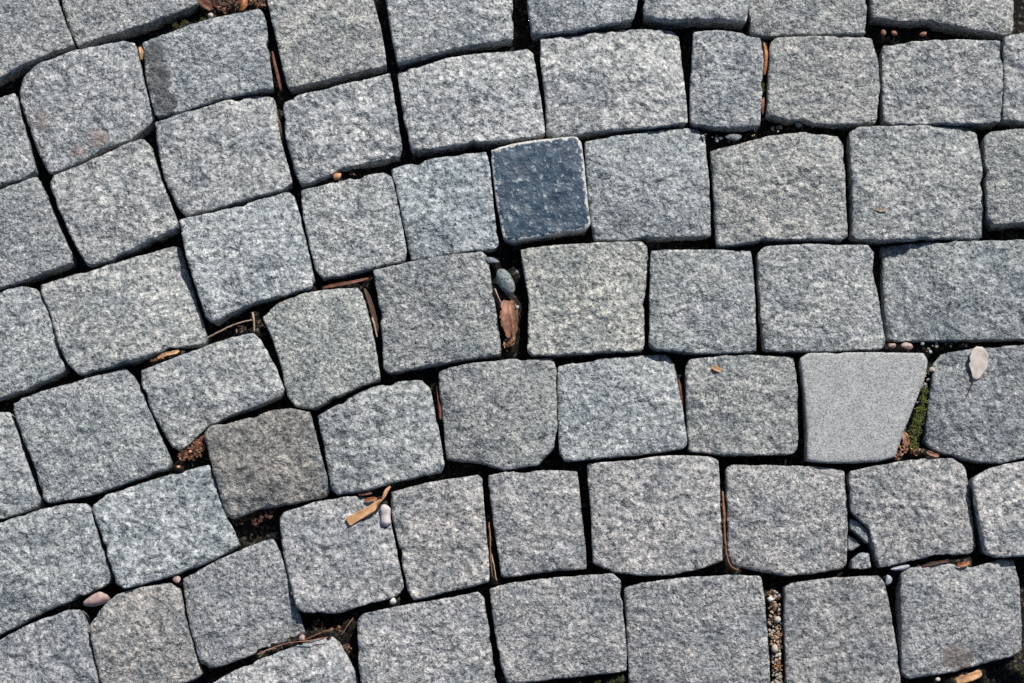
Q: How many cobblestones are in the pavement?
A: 65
